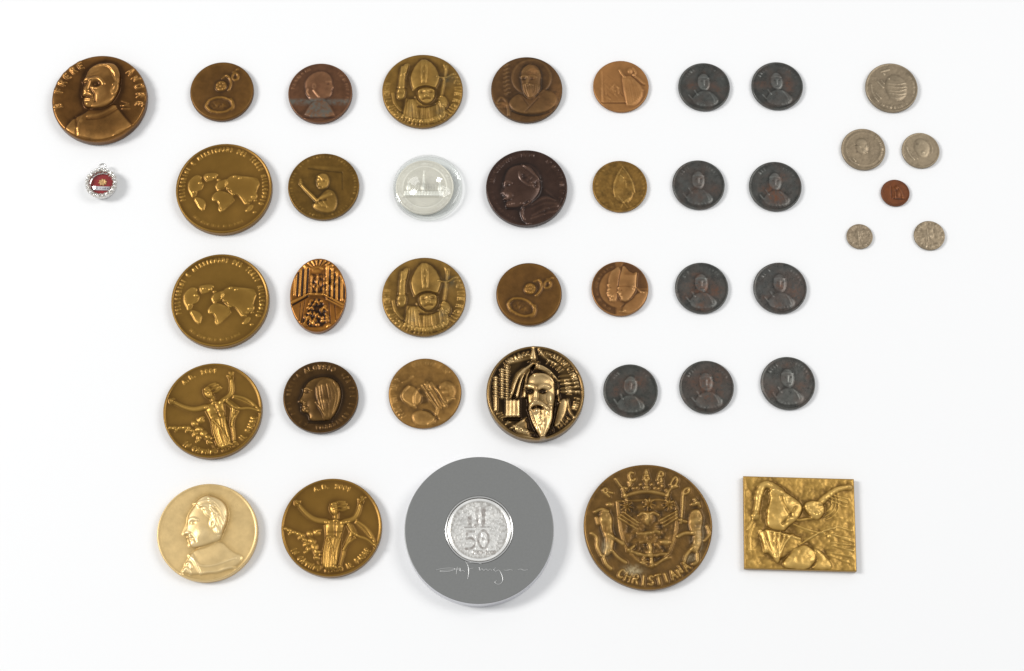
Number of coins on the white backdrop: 39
